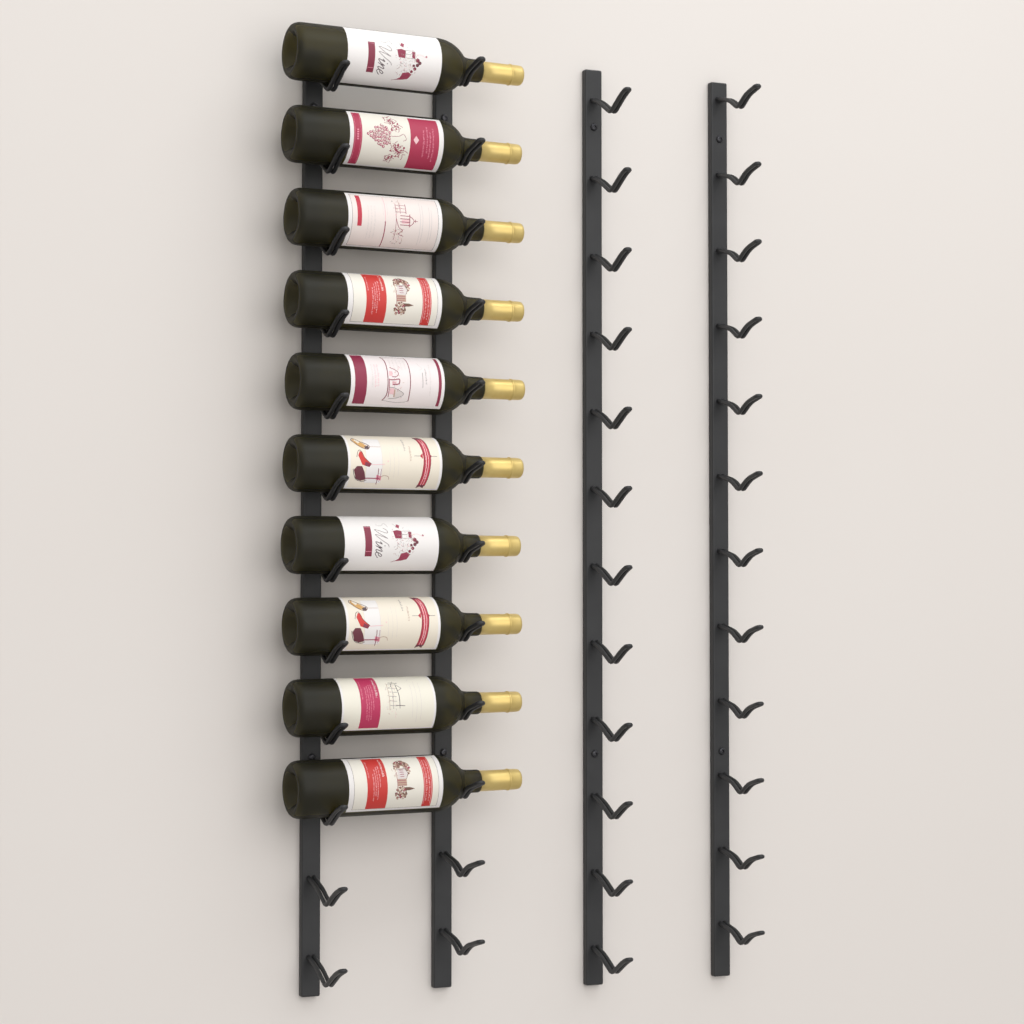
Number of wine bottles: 10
